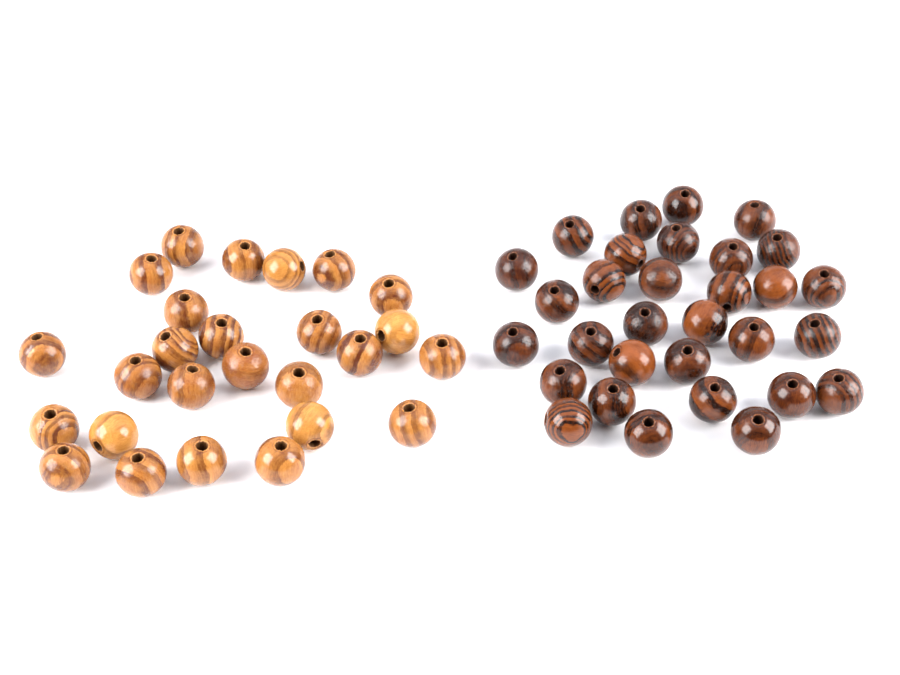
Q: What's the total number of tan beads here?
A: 26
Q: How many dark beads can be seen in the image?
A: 31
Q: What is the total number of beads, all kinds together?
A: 57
